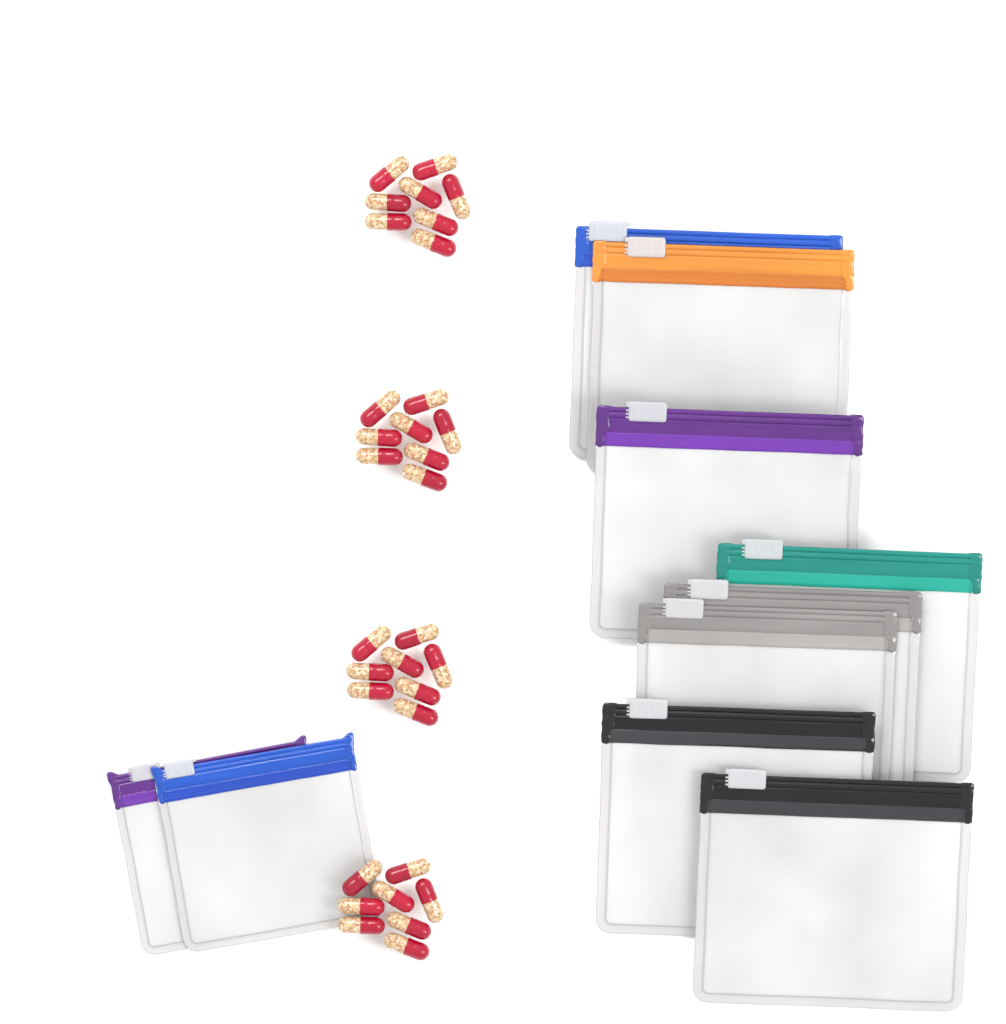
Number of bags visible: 10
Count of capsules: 32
